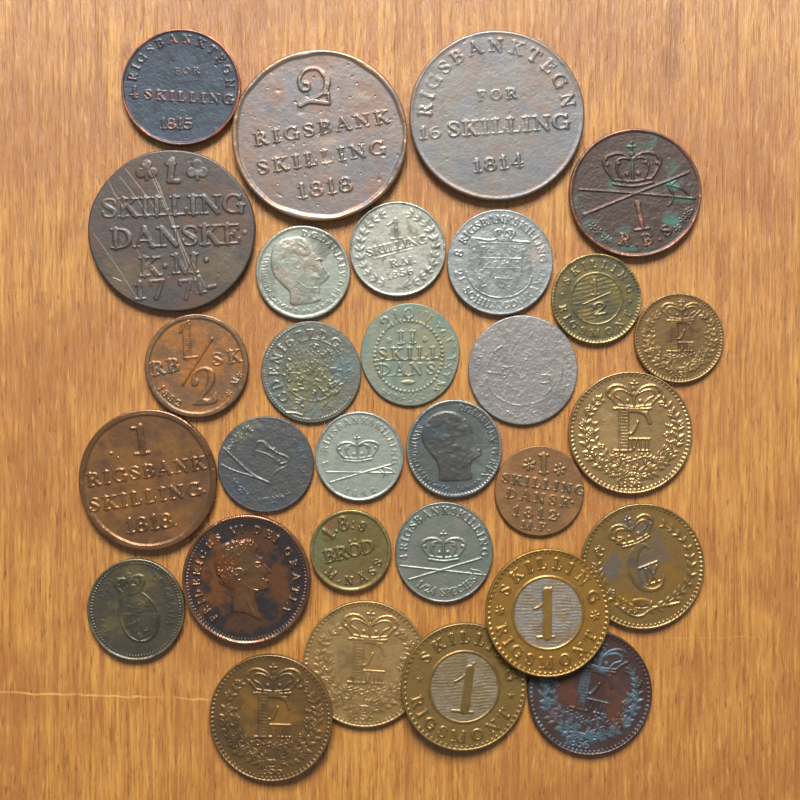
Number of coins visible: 30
